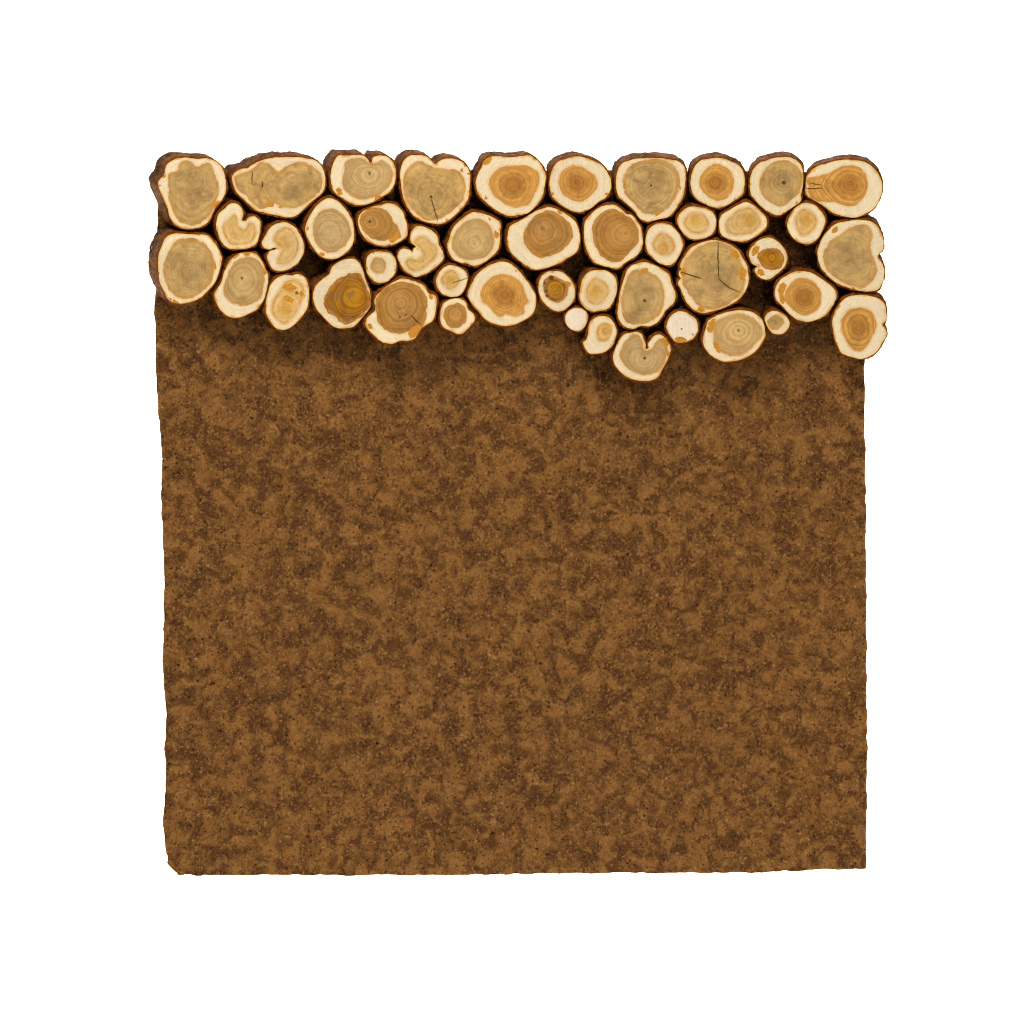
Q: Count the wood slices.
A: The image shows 45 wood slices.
